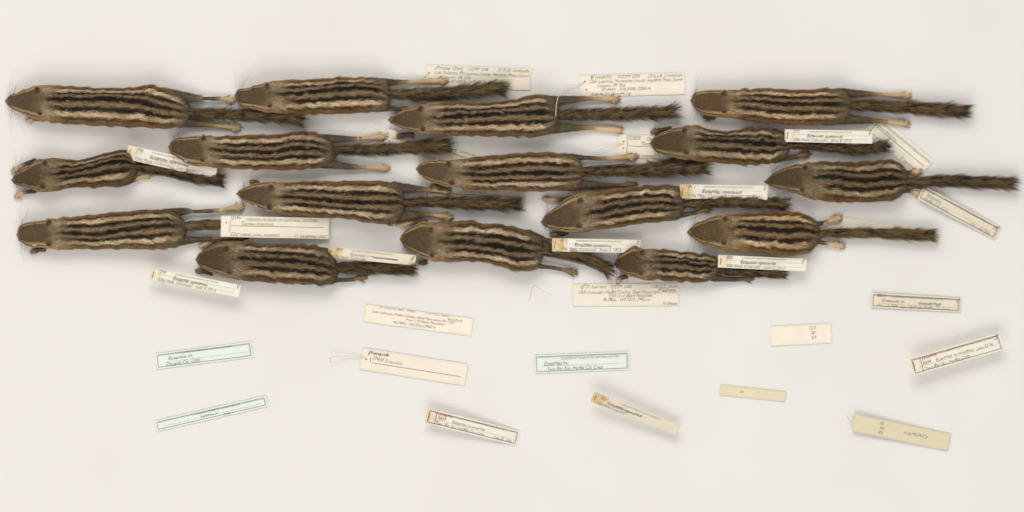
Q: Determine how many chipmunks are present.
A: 16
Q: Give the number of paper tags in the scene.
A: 29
